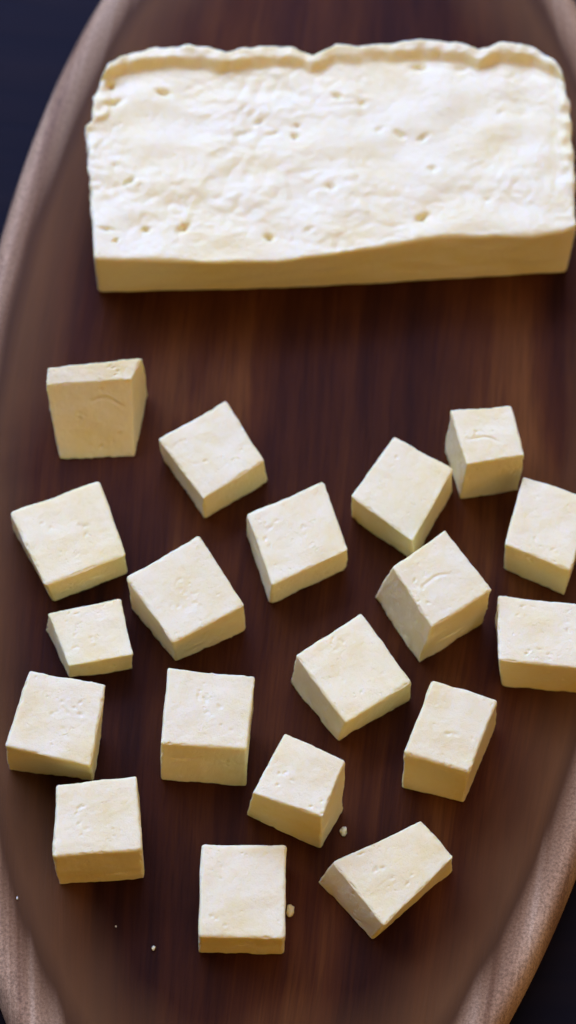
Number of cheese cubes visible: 19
